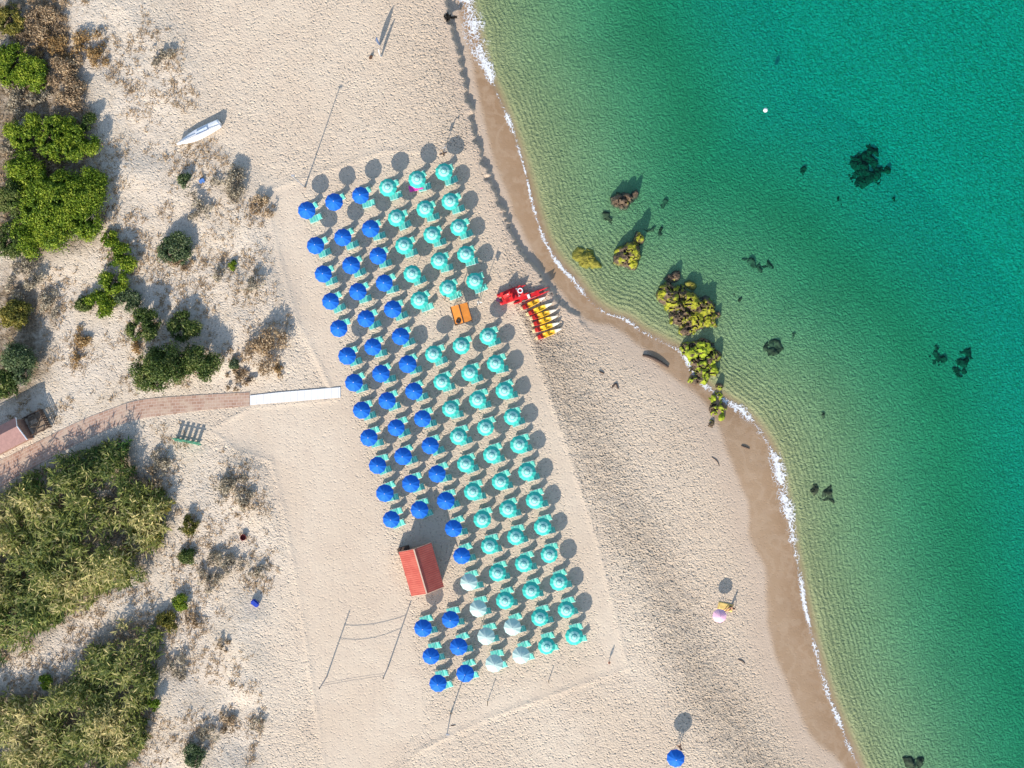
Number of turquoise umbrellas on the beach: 49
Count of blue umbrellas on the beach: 45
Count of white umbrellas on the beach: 6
